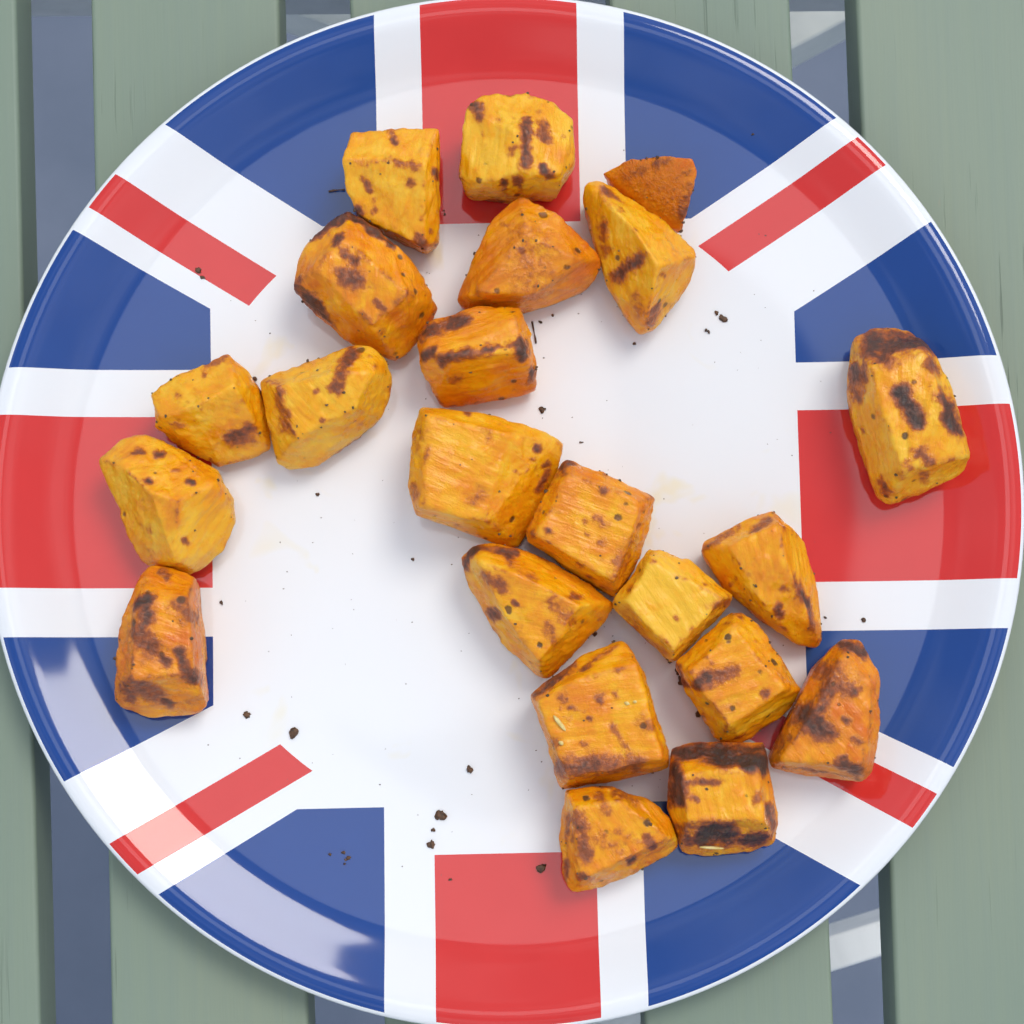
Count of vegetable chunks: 22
